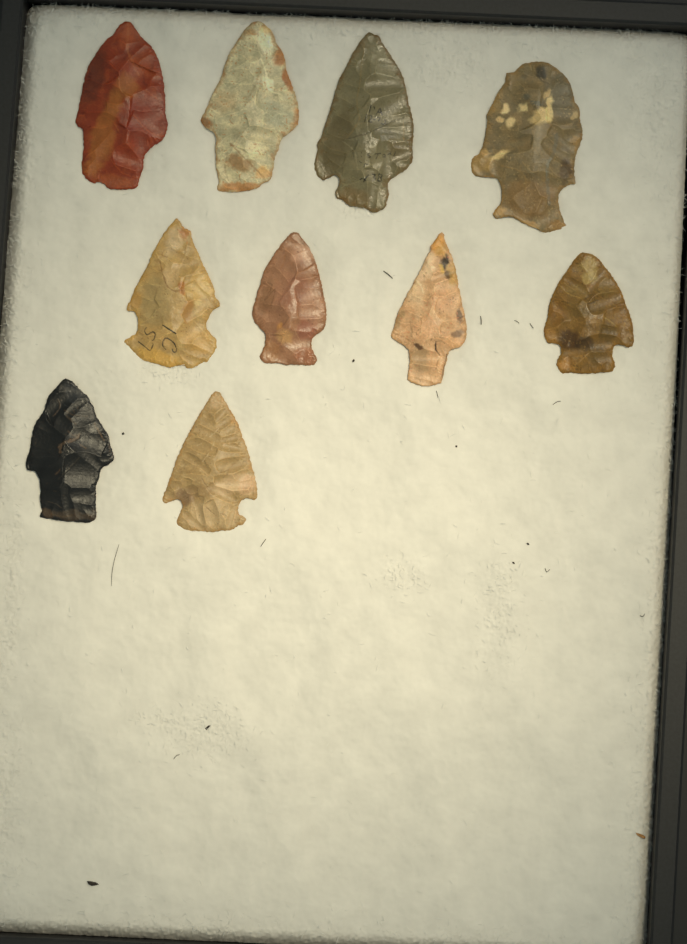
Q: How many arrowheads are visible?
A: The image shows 10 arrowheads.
